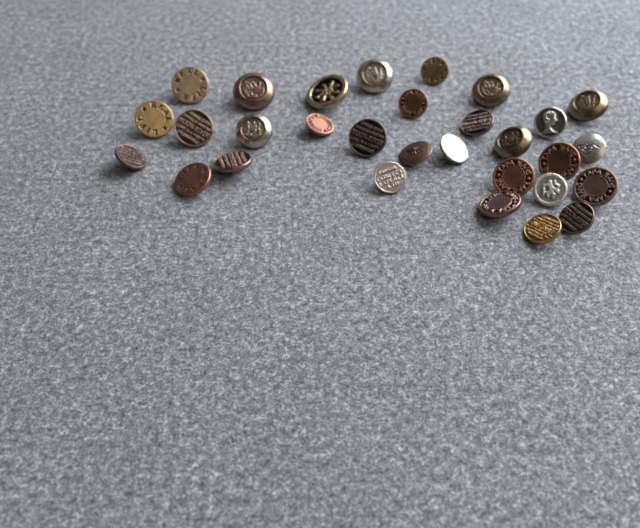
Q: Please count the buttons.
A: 30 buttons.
